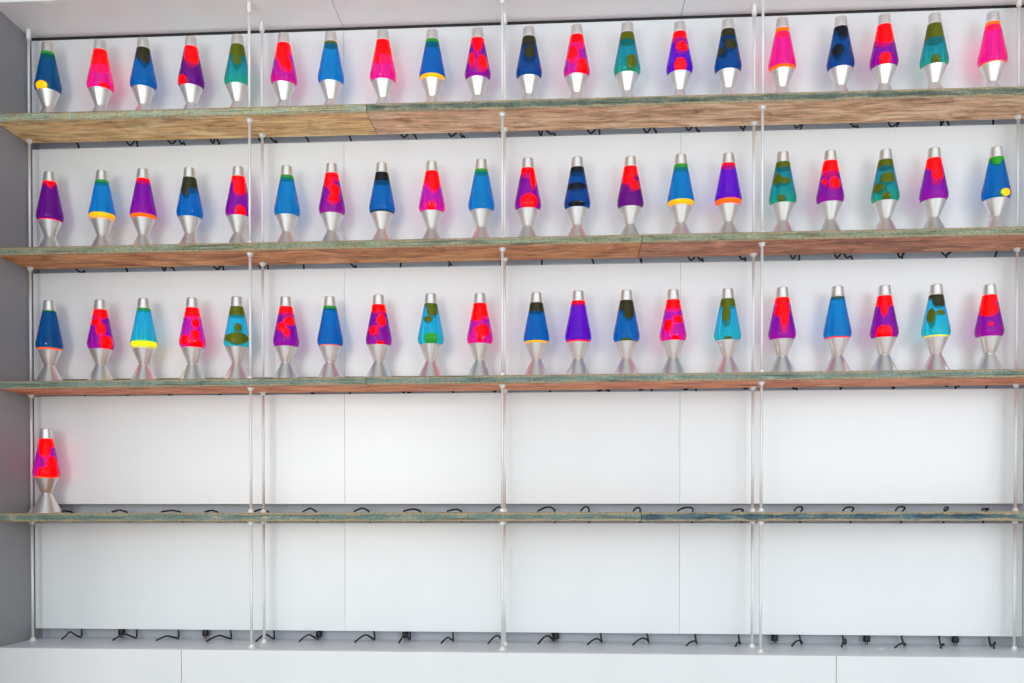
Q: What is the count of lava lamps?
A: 61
